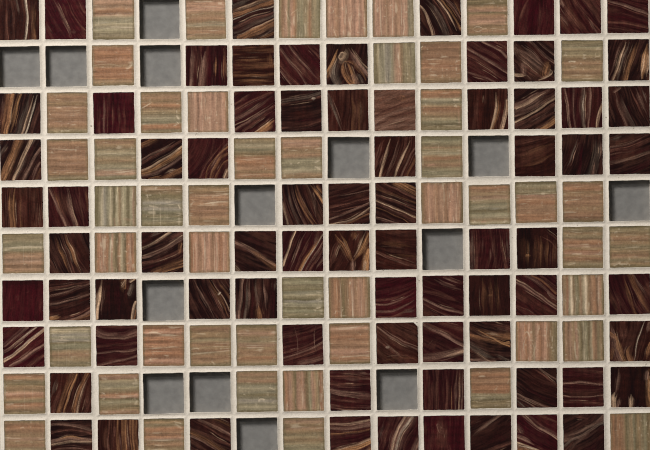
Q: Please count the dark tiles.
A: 76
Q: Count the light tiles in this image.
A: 50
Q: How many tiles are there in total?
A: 126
